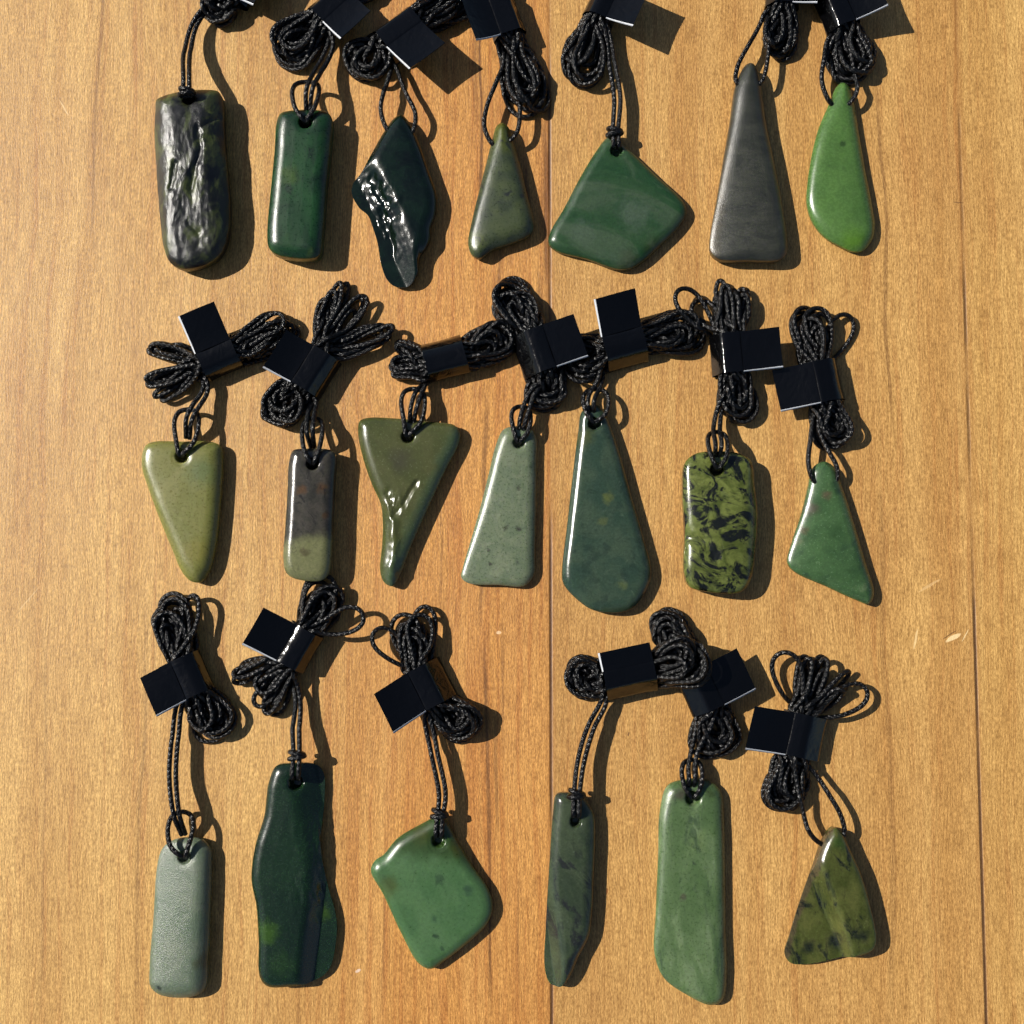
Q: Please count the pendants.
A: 20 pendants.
